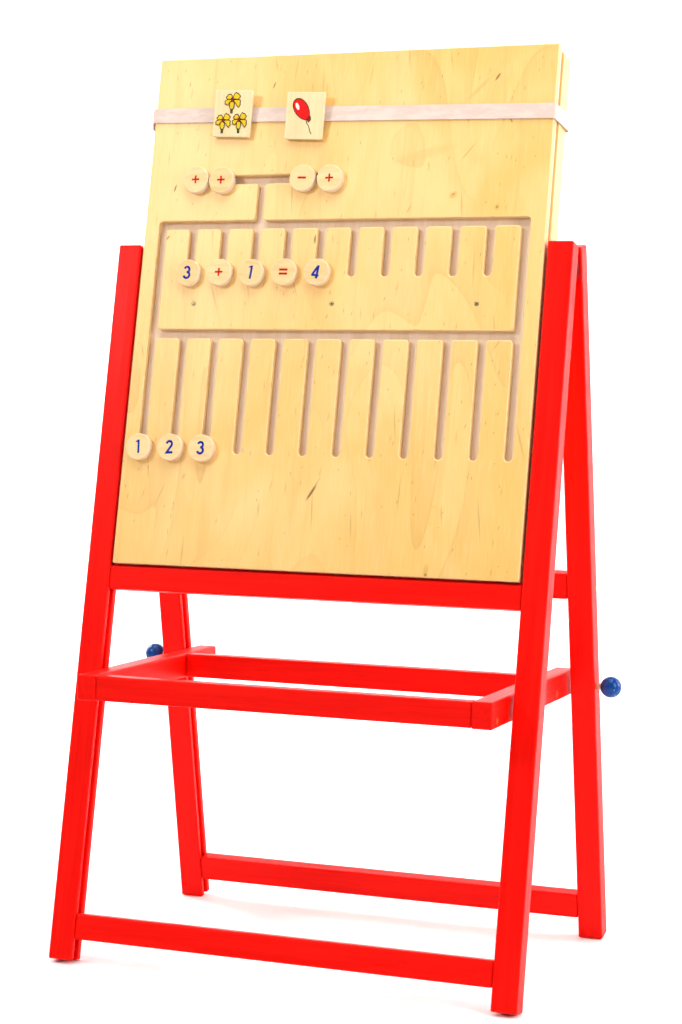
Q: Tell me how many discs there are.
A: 12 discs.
